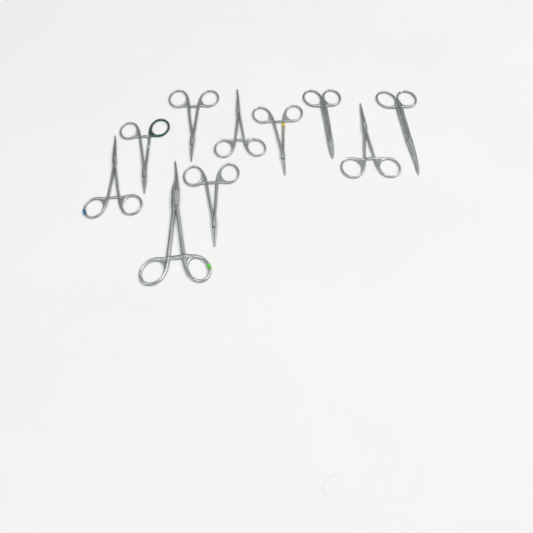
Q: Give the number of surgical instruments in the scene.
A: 10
